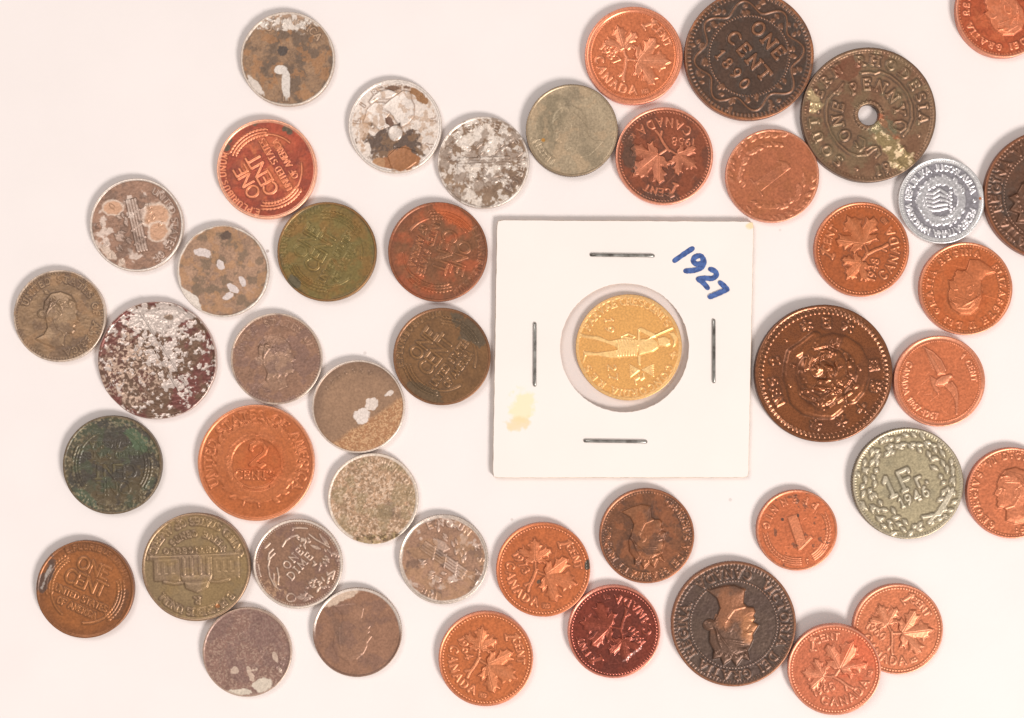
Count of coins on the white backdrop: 46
